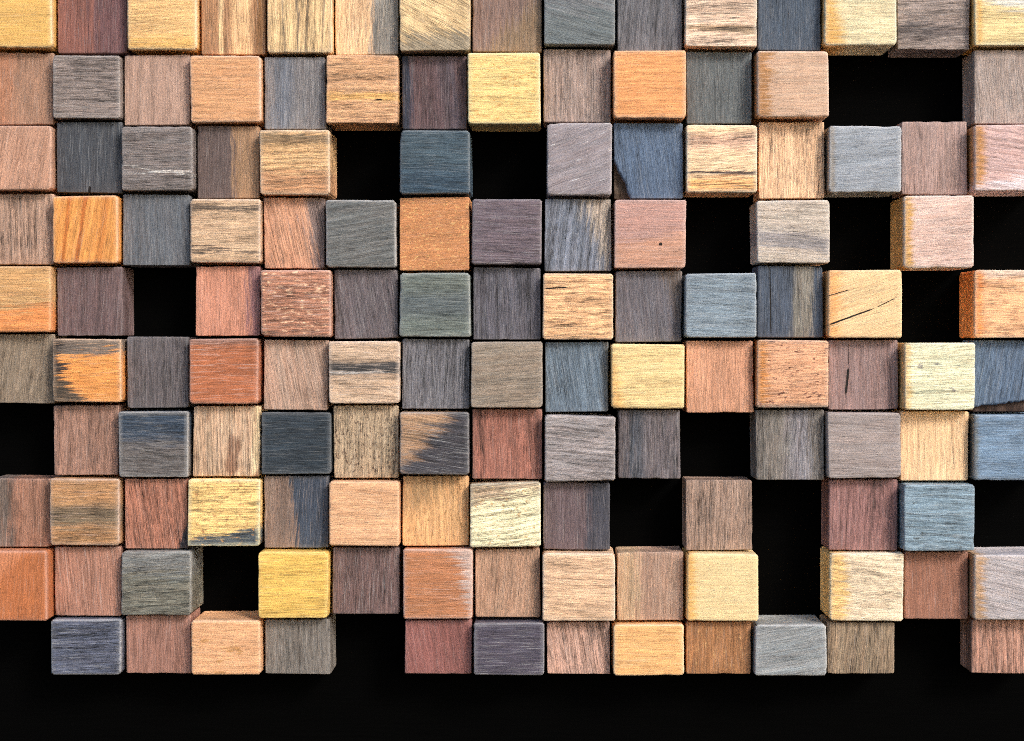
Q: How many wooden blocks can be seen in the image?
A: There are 131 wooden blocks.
